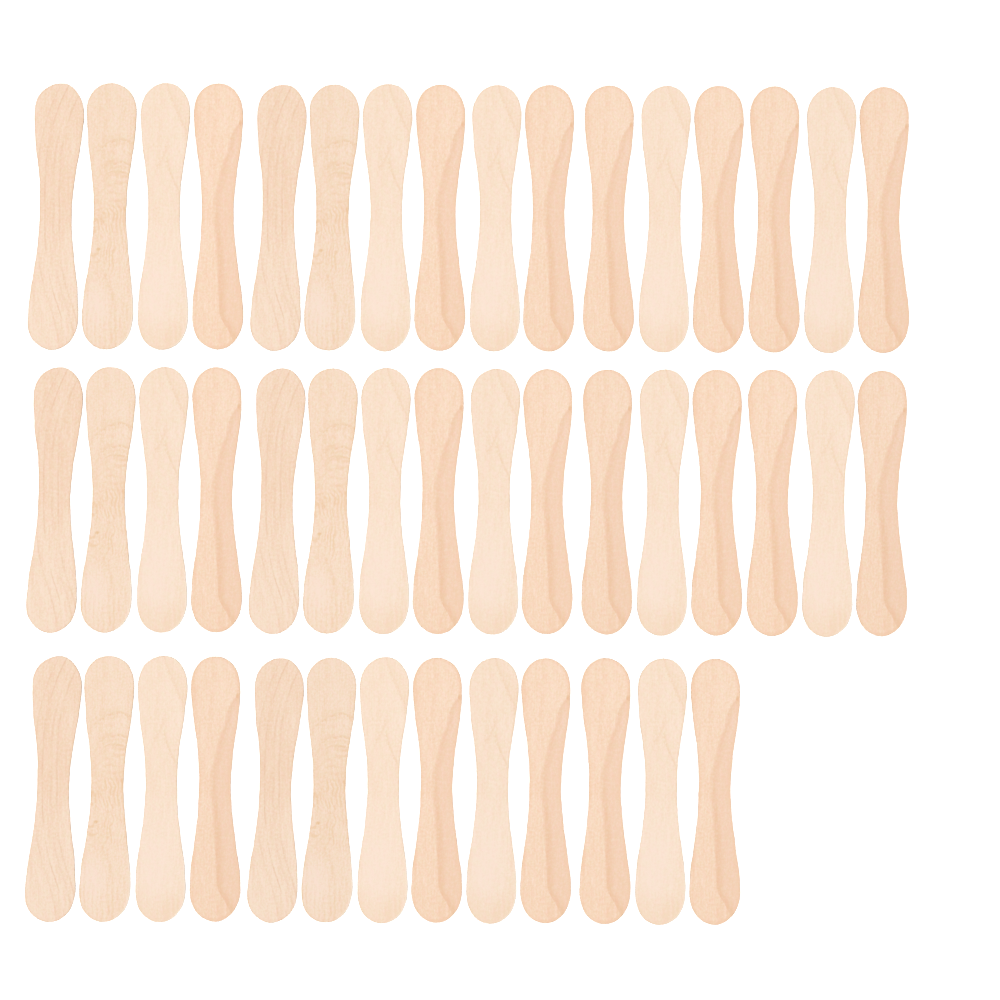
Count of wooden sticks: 45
